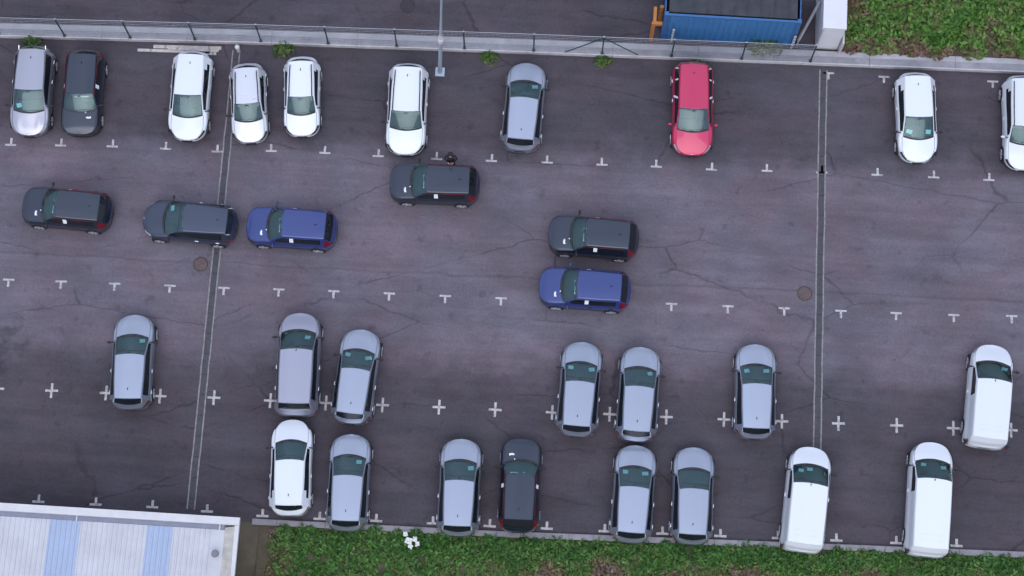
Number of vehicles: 31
